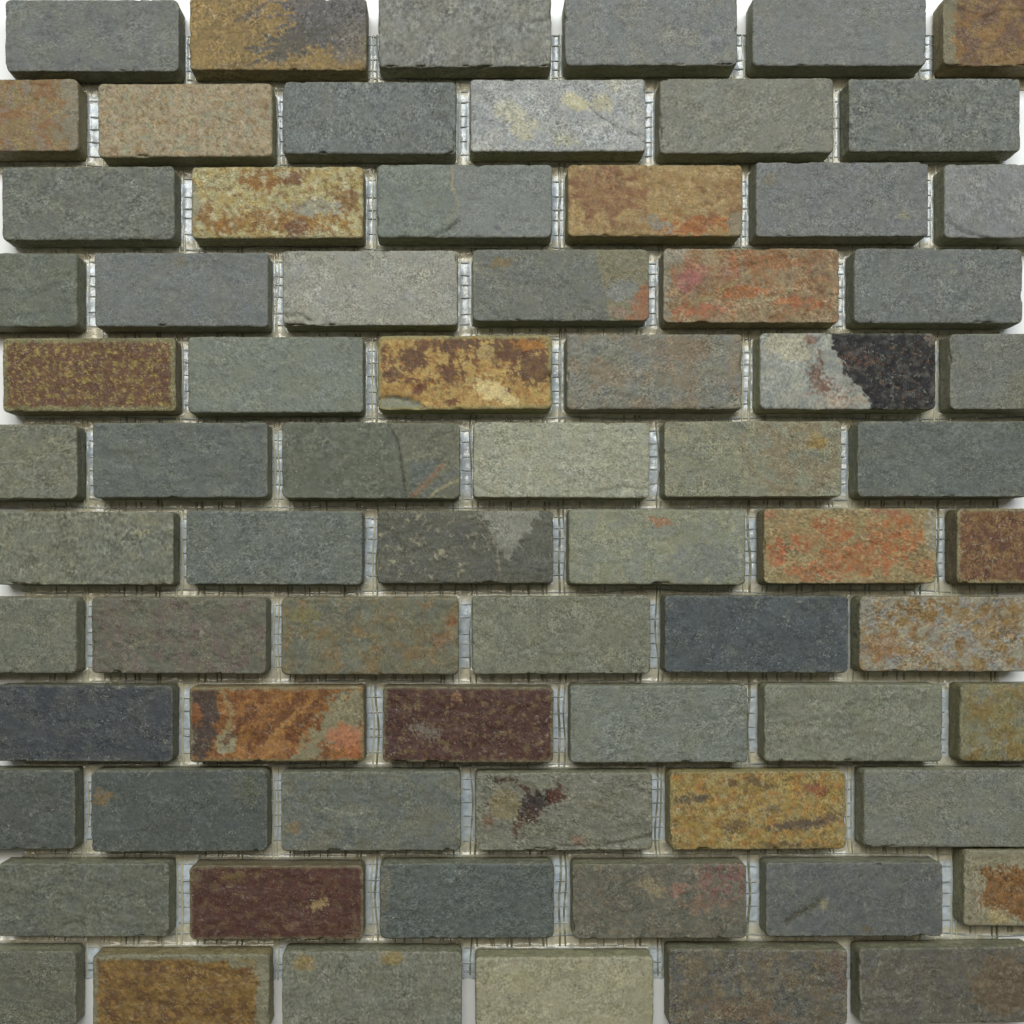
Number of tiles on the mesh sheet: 72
